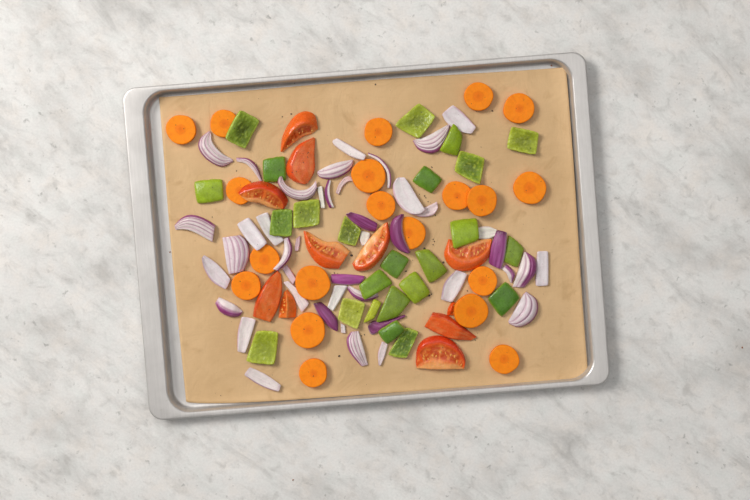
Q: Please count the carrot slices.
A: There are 20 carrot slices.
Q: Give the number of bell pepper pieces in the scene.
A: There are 24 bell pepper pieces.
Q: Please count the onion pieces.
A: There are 43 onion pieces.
